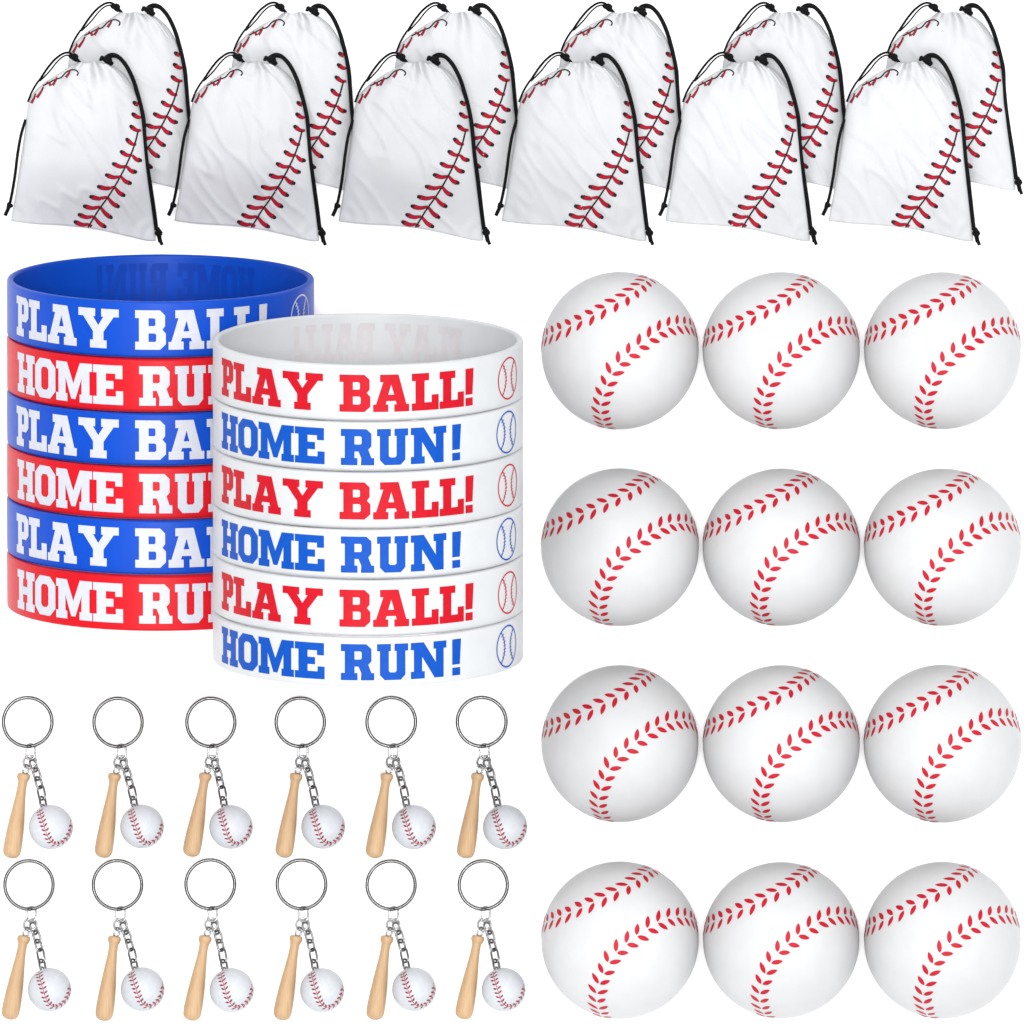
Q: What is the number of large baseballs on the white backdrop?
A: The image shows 12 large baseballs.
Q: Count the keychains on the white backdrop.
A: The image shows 12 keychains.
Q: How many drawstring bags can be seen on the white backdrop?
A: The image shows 12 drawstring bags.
